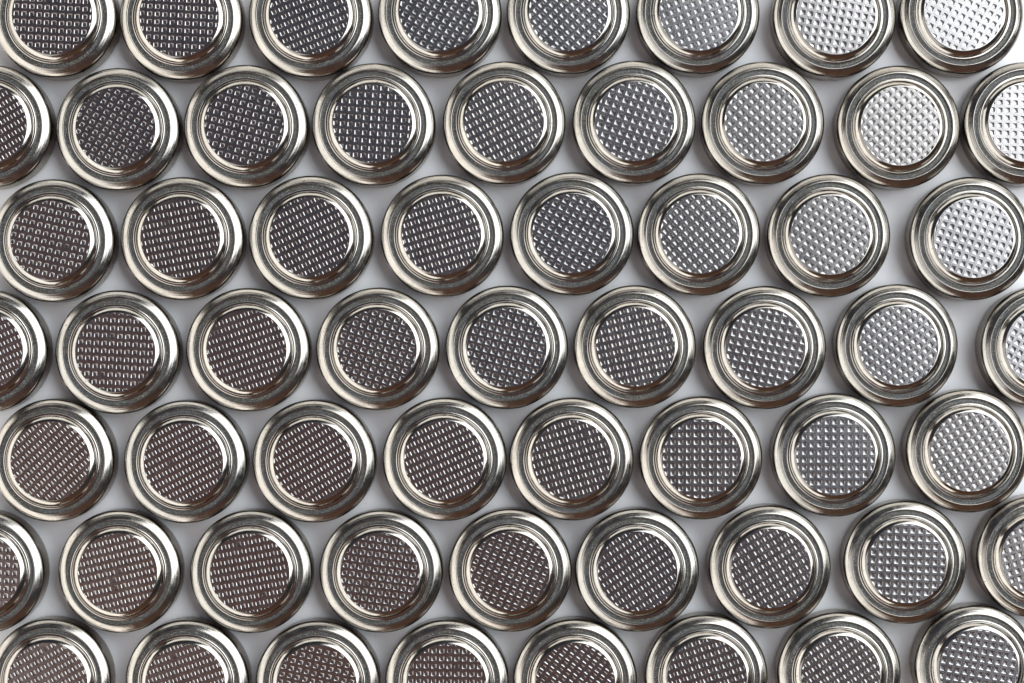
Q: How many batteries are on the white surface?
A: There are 59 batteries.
